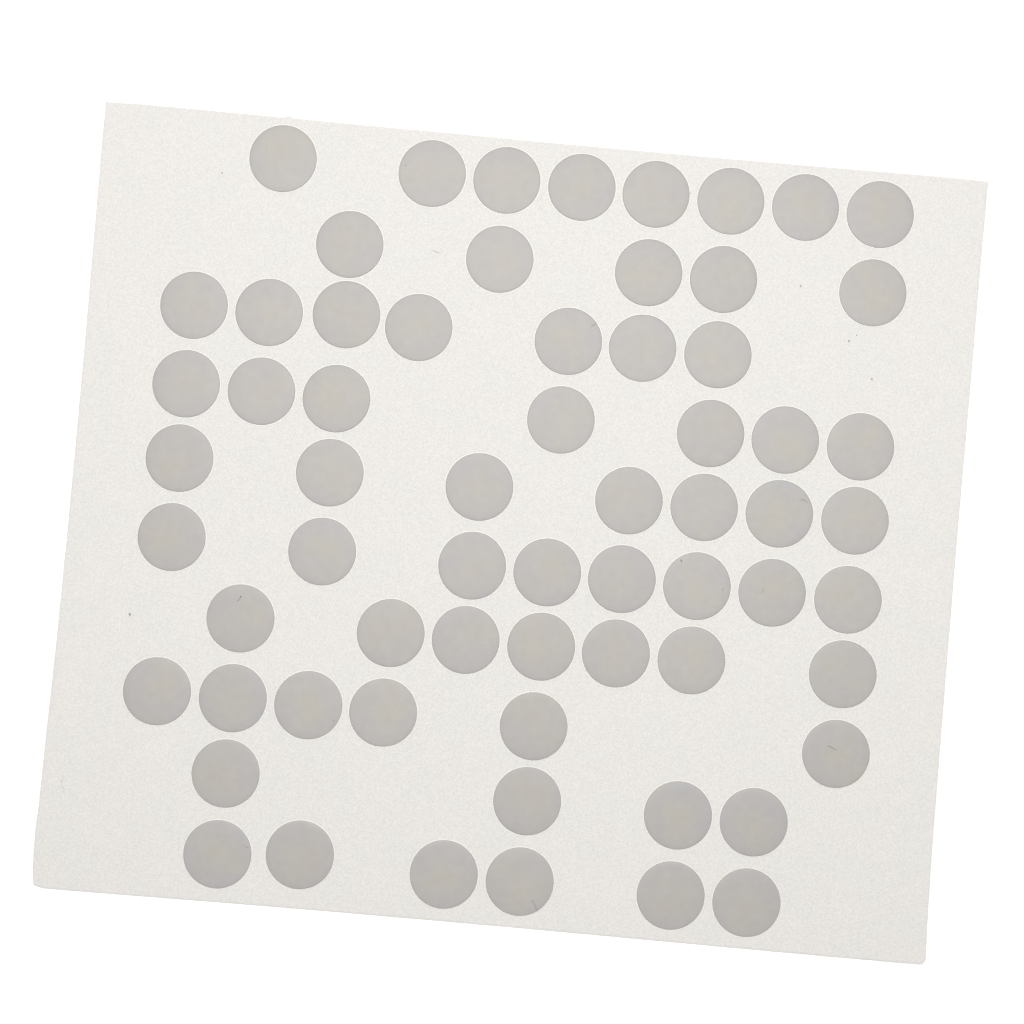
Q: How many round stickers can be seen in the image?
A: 65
